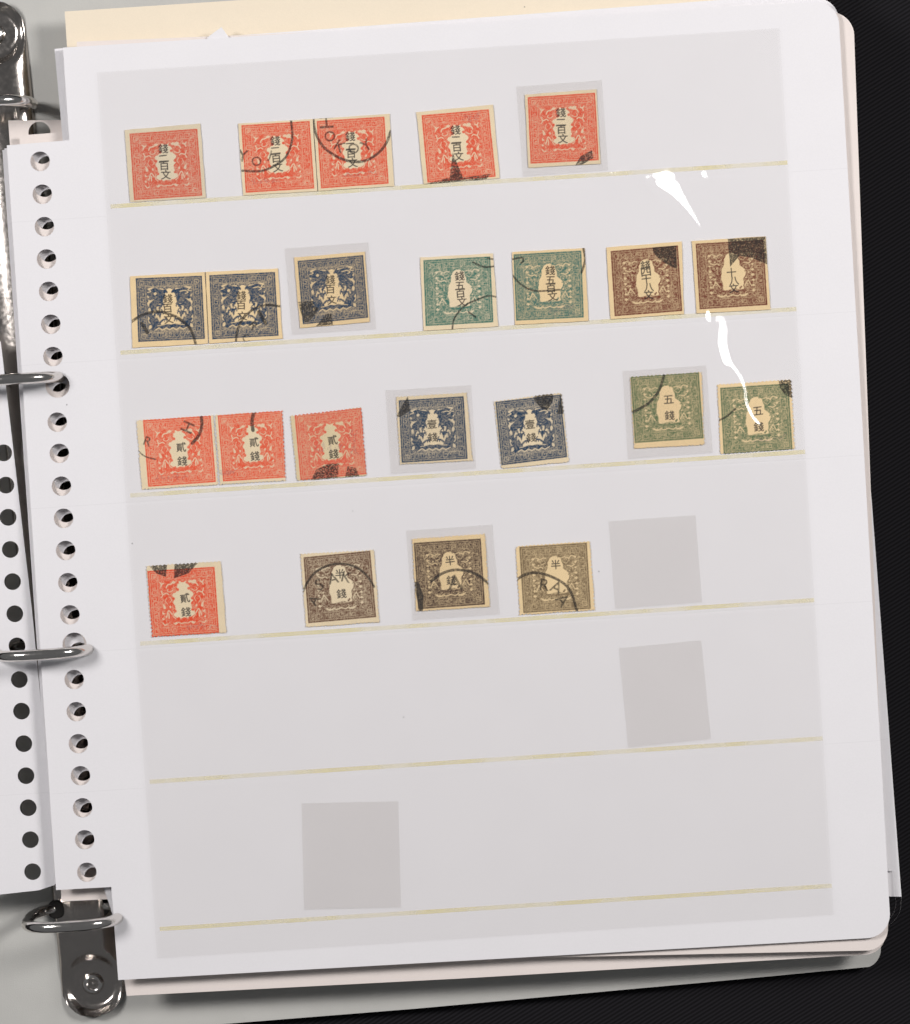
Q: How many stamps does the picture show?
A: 23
